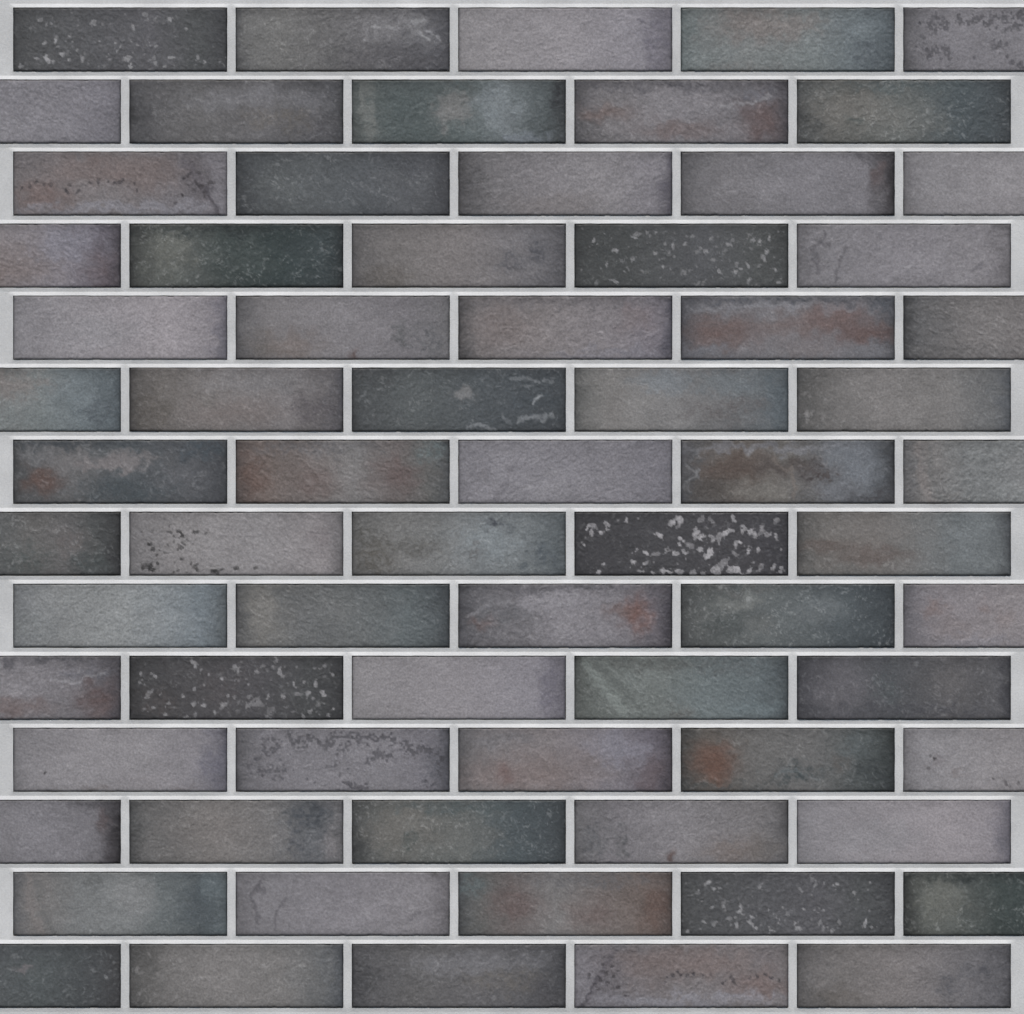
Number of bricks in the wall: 70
